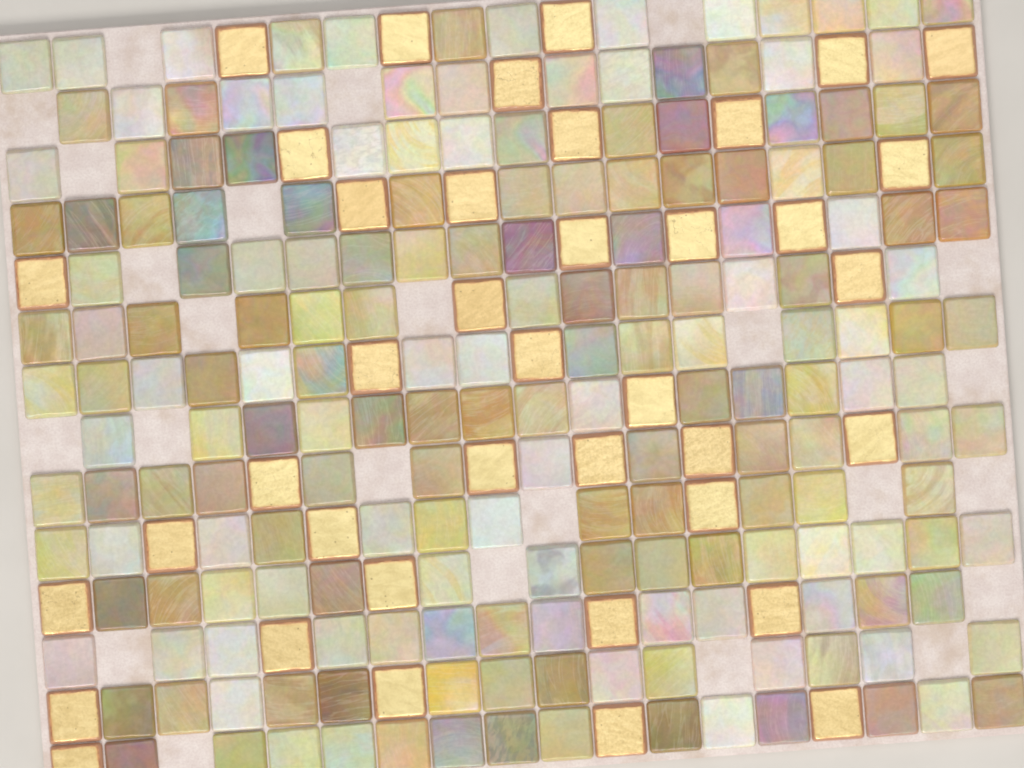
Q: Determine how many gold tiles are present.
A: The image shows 39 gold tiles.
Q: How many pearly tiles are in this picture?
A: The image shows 189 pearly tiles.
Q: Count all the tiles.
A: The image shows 228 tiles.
